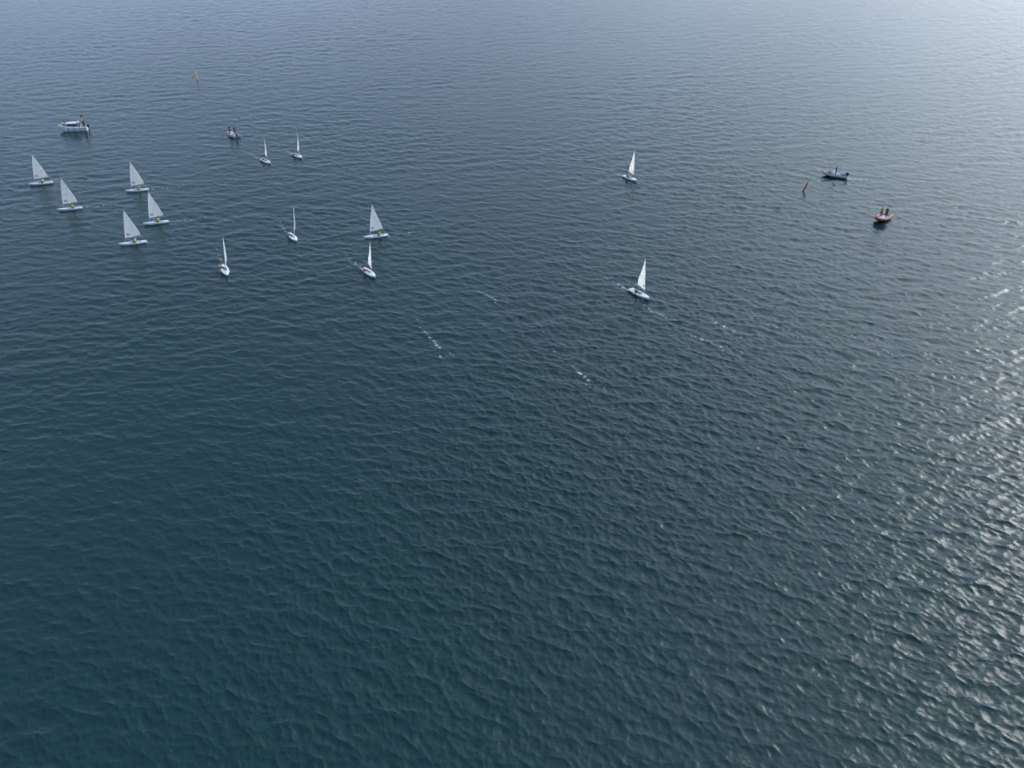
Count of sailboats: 13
